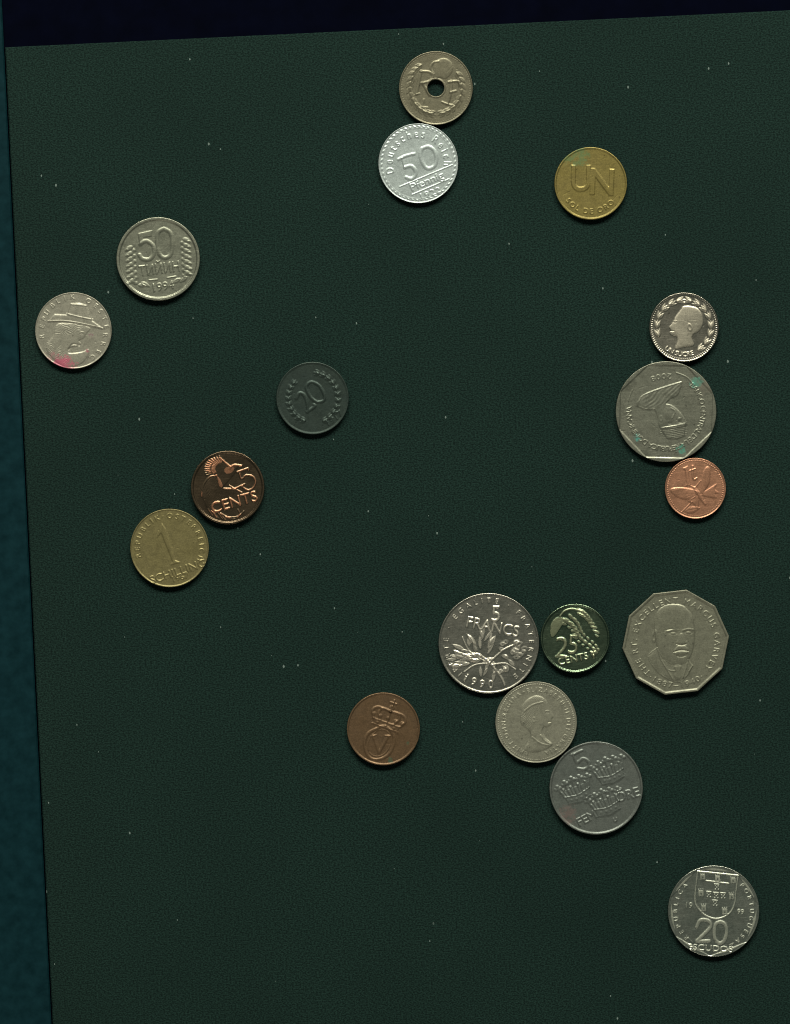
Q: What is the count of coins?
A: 18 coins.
